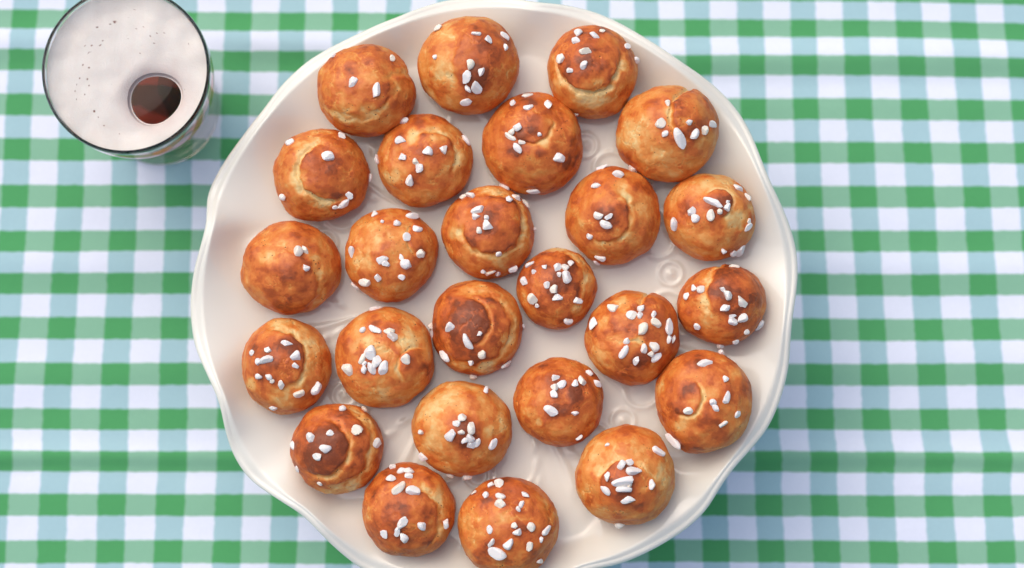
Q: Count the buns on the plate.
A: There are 25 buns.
